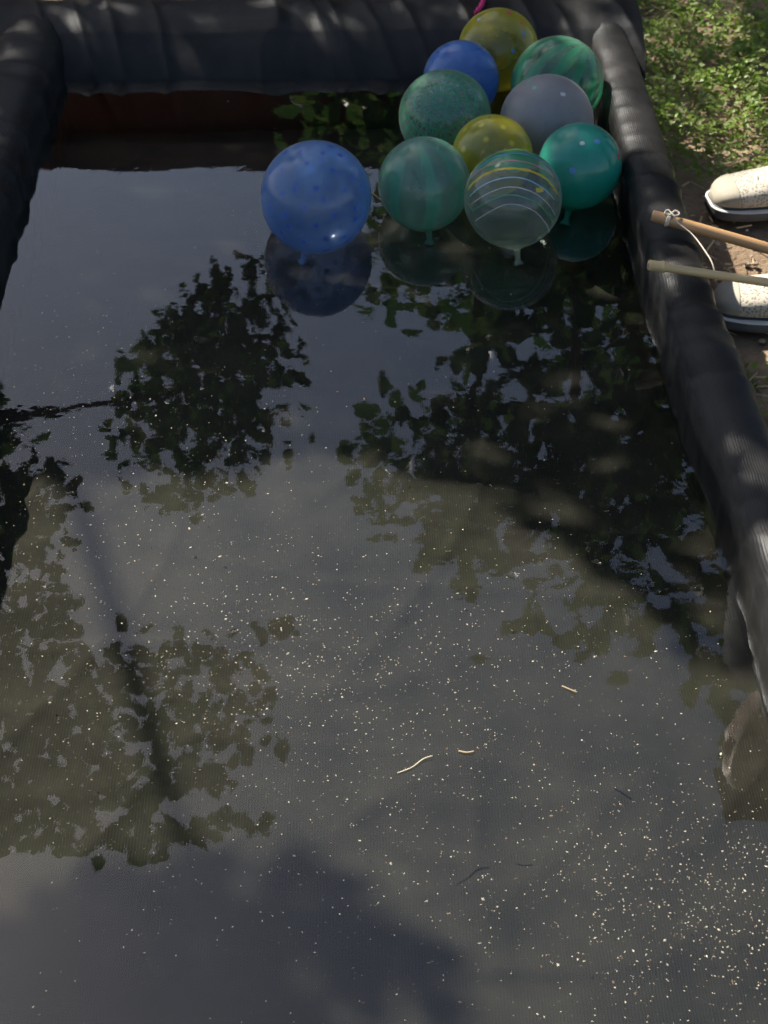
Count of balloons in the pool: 10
